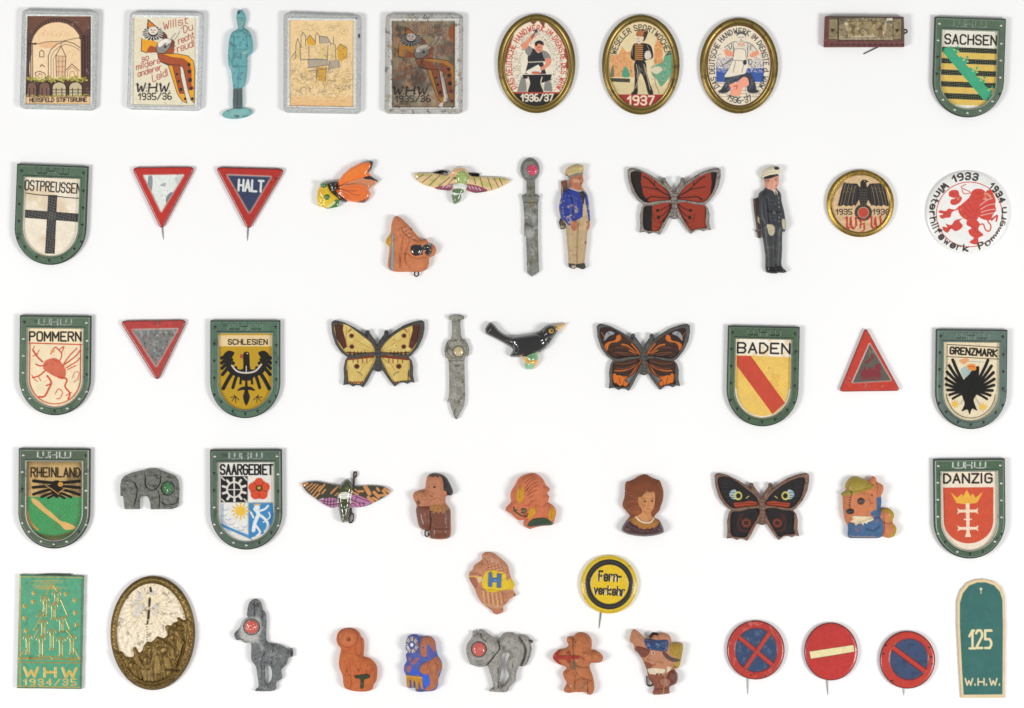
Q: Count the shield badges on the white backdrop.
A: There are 9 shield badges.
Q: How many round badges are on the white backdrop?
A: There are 6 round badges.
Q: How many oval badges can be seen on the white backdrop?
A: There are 4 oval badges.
